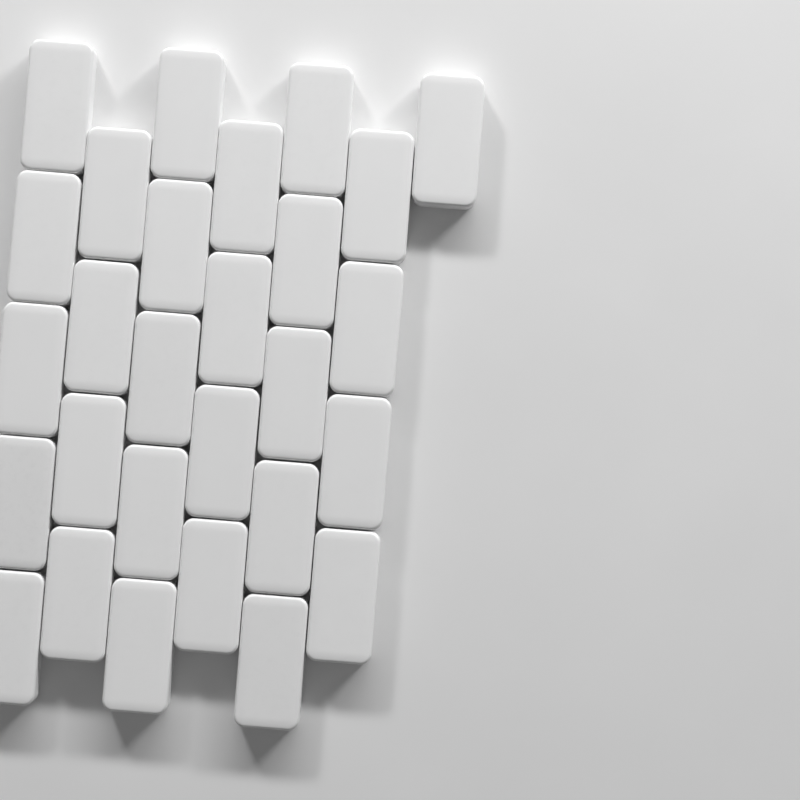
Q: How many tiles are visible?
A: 28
